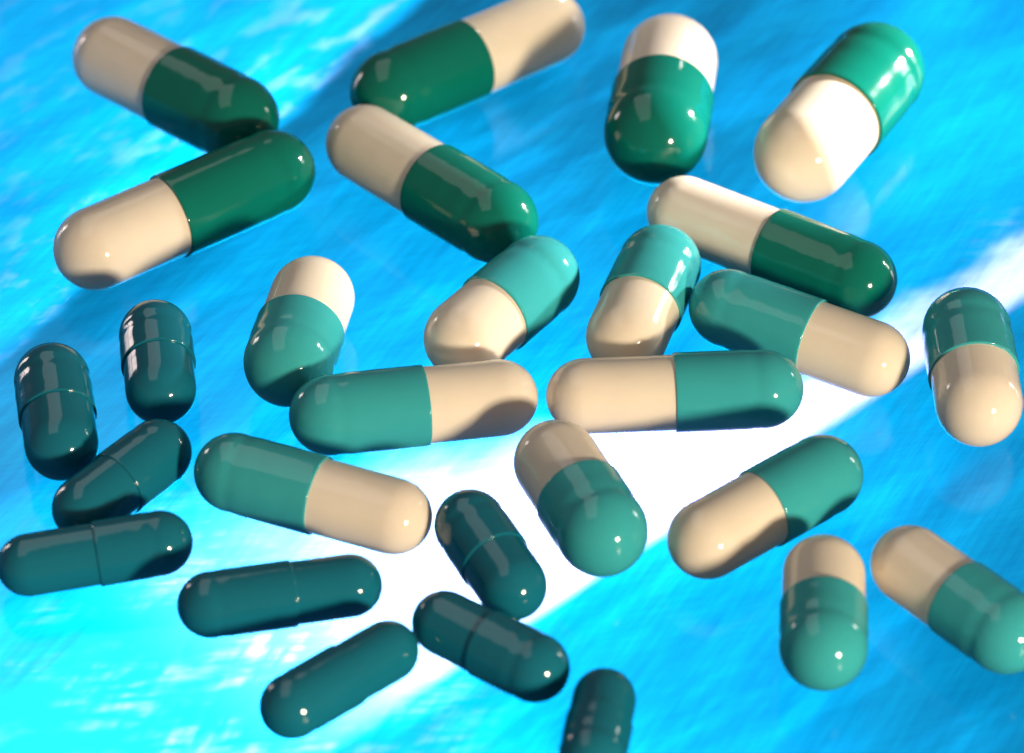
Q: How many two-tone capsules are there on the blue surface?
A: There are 19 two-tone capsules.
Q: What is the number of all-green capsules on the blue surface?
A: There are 9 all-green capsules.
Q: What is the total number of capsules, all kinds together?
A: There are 28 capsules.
